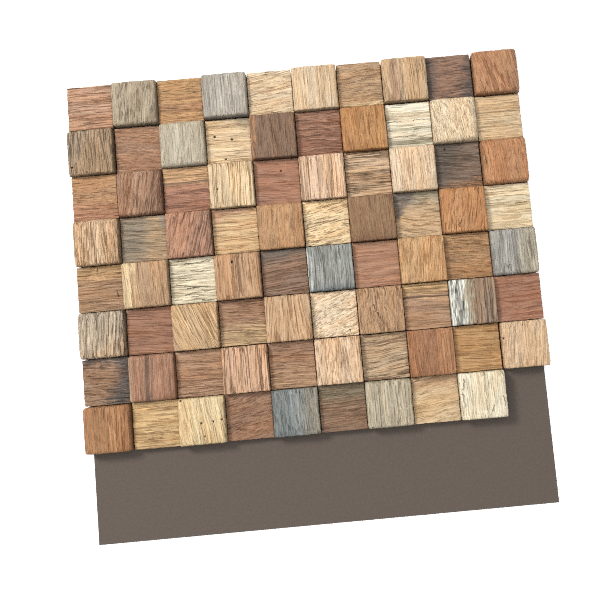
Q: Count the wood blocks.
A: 79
